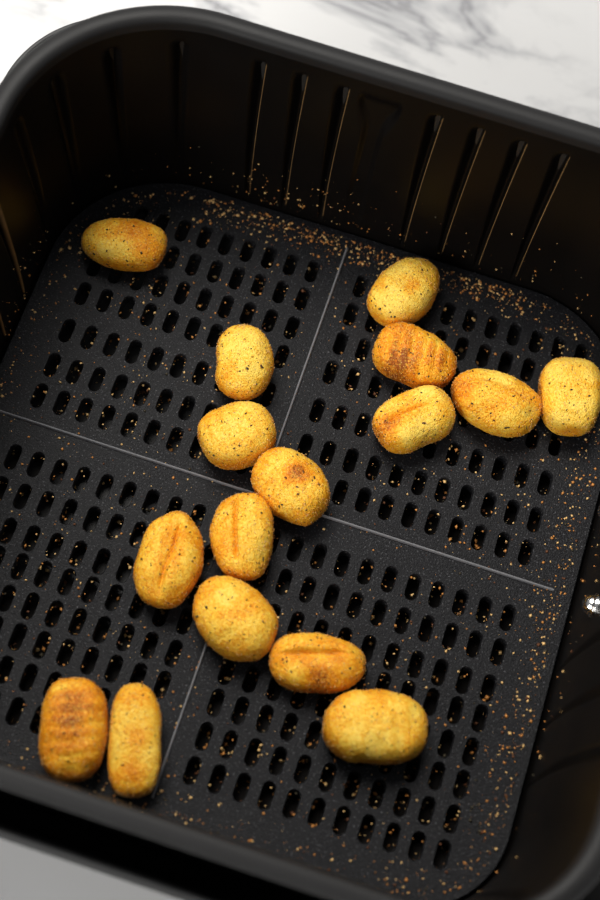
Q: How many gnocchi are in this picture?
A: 16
